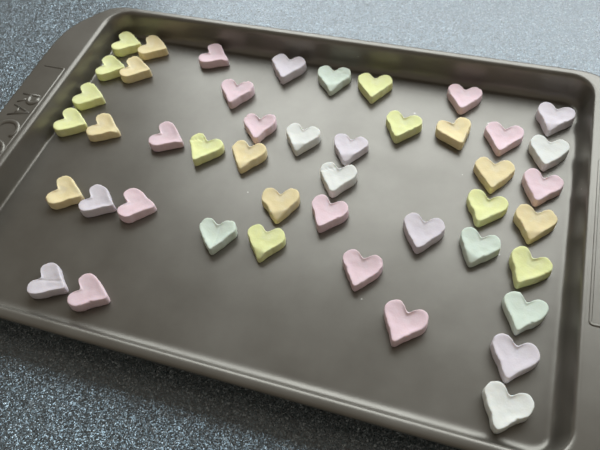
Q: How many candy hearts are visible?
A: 46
